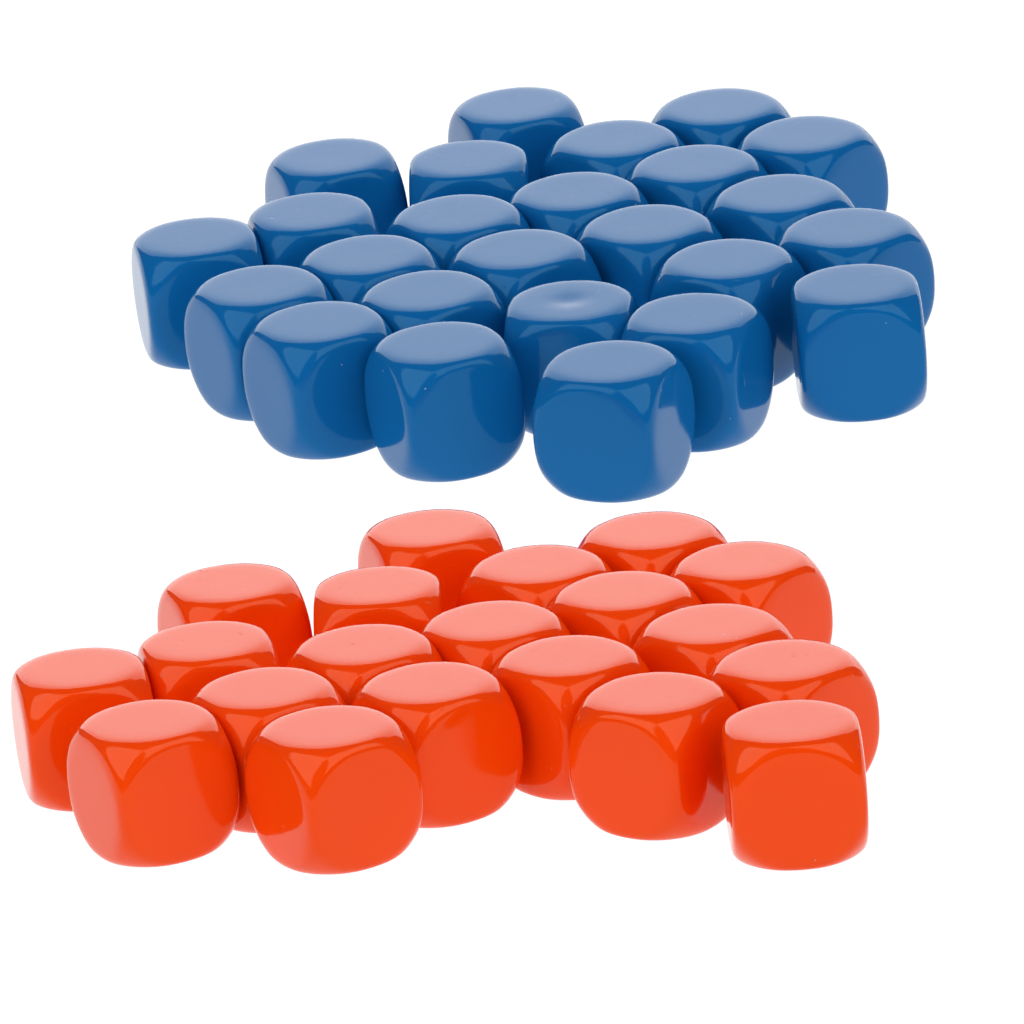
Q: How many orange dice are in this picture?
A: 20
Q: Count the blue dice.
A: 25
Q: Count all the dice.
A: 45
